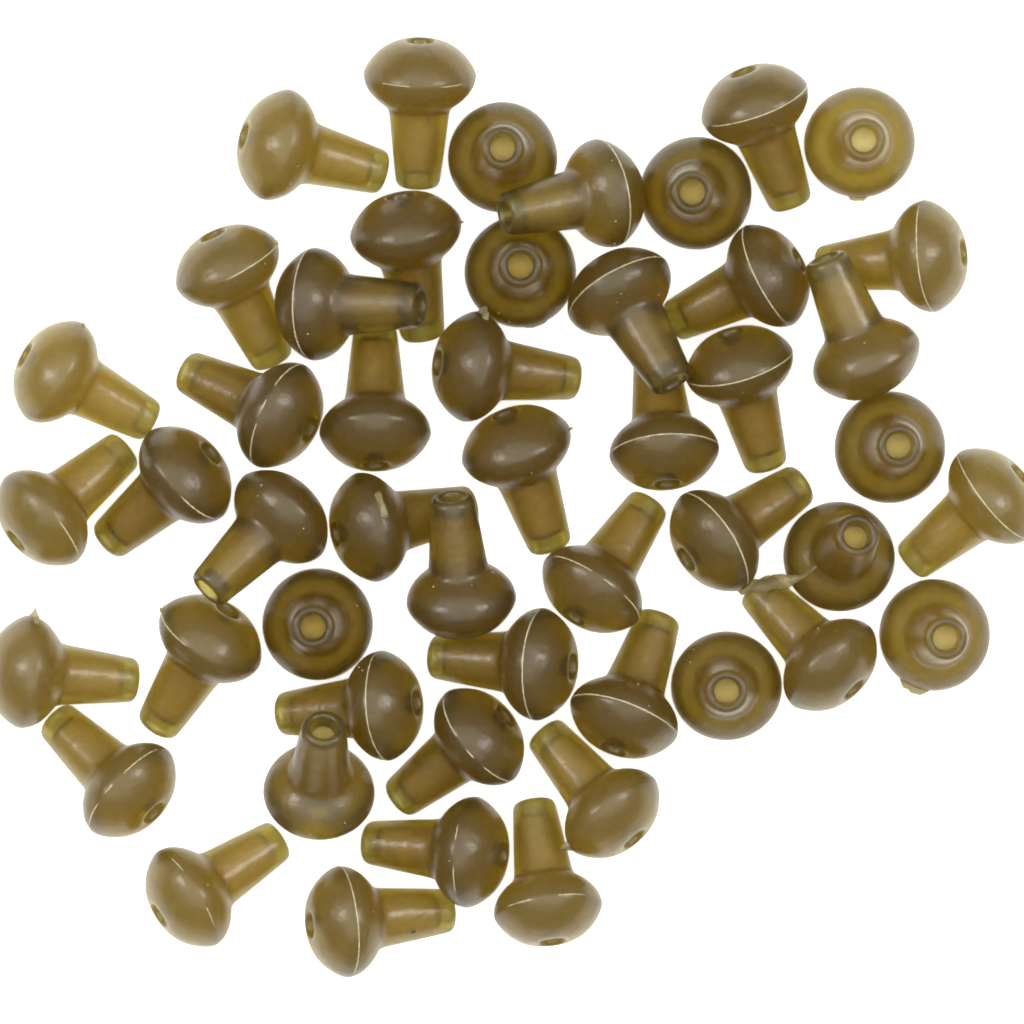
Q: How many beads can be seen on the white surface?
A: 49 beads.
